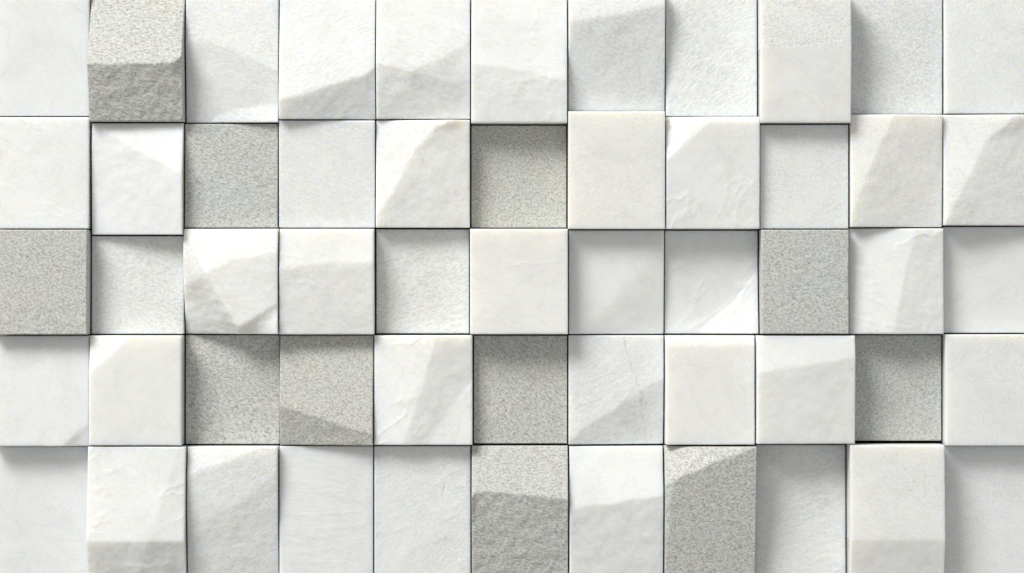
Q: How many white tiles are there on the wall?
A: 44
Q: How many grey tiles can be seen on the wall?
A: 11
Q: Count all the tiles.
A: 55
